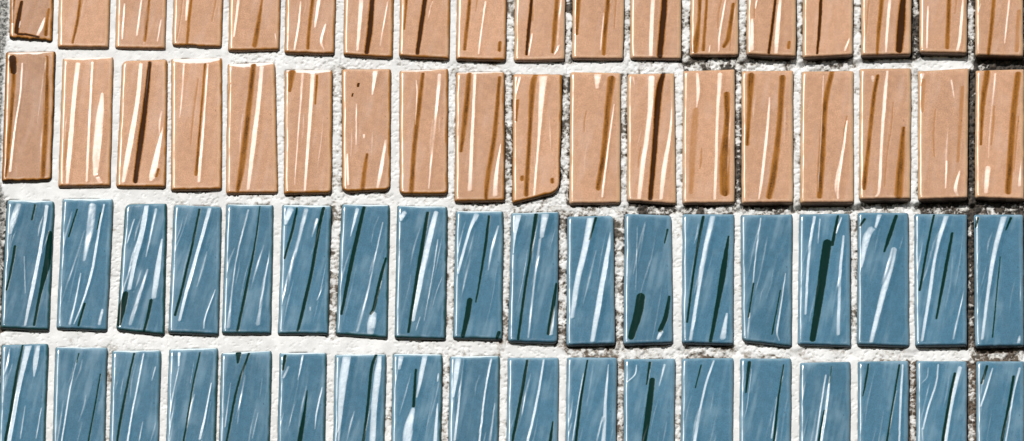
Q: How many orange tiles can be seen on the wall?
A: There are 36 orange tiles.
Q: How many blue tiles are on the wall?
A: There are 36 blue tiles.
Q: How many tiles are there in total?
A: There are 72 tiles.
